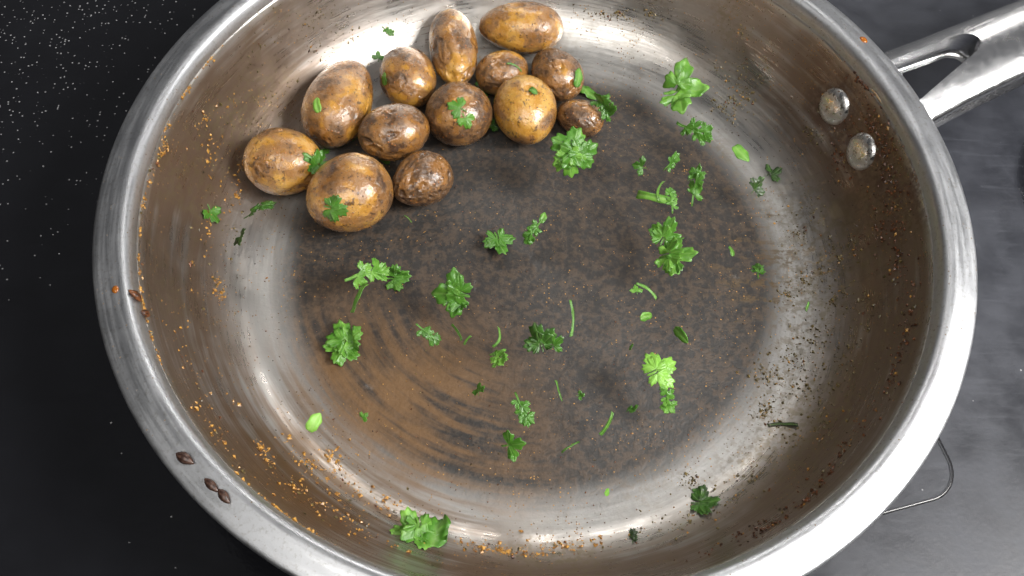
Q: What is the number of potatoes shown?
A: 13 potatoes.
